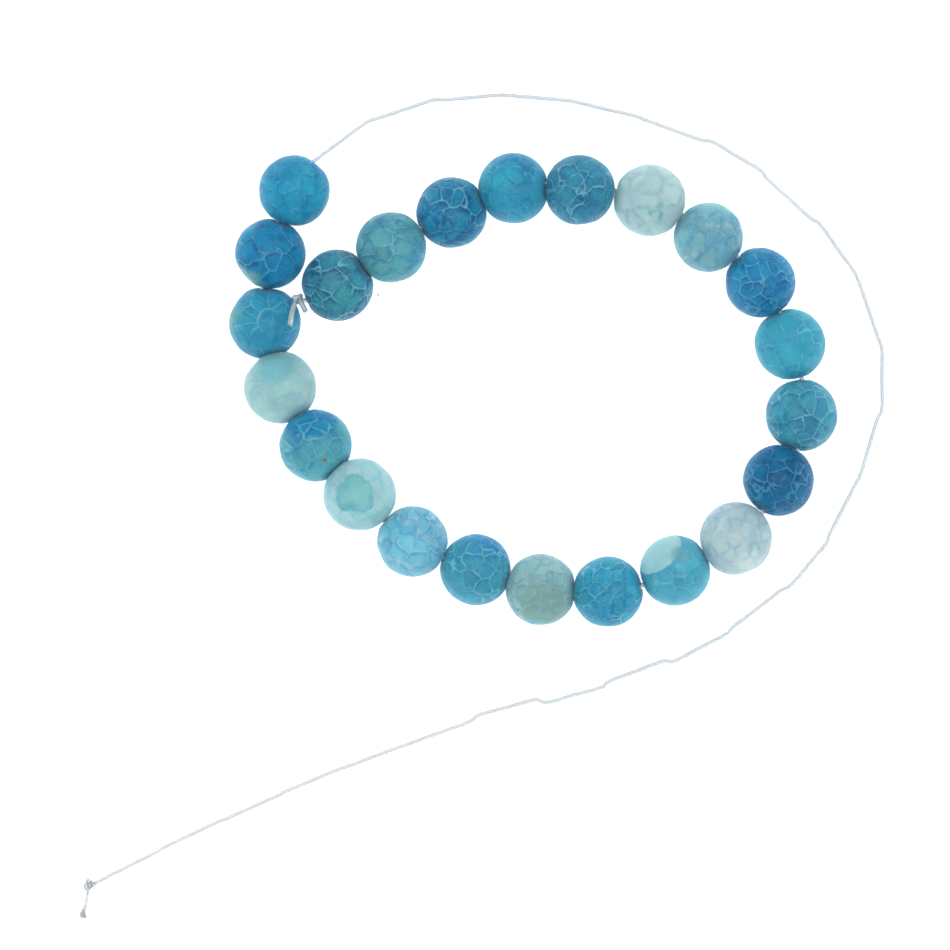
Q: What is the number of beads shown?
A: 23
